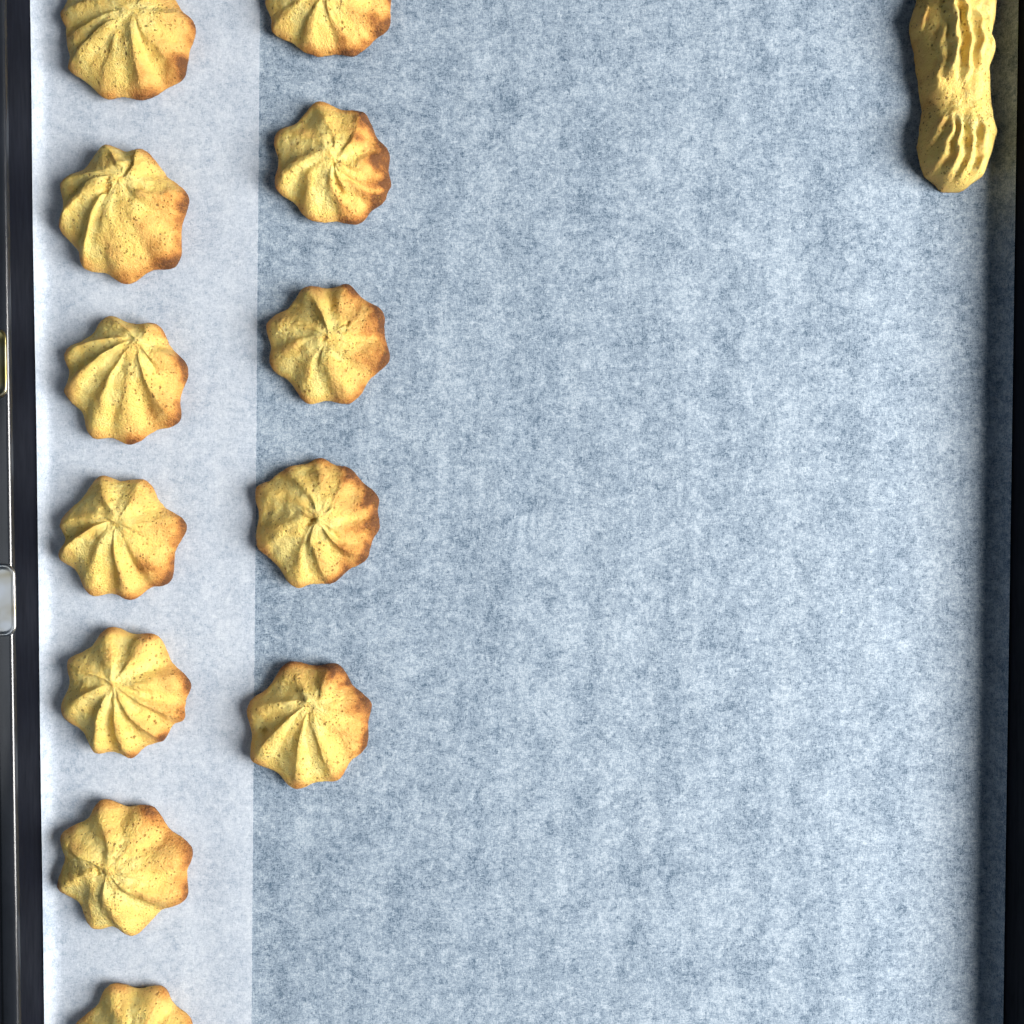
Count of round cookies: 12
